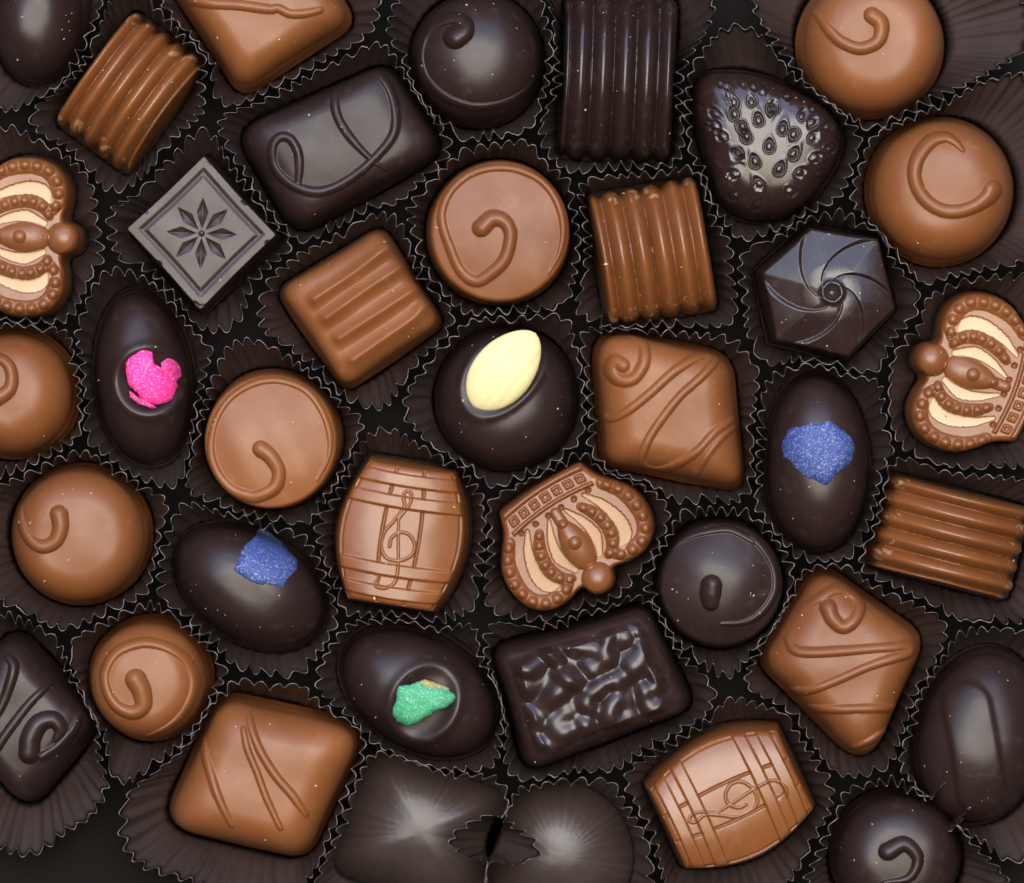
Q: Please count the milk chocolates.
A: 20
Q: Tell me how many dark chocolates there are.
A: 17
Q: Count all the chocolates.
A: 37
